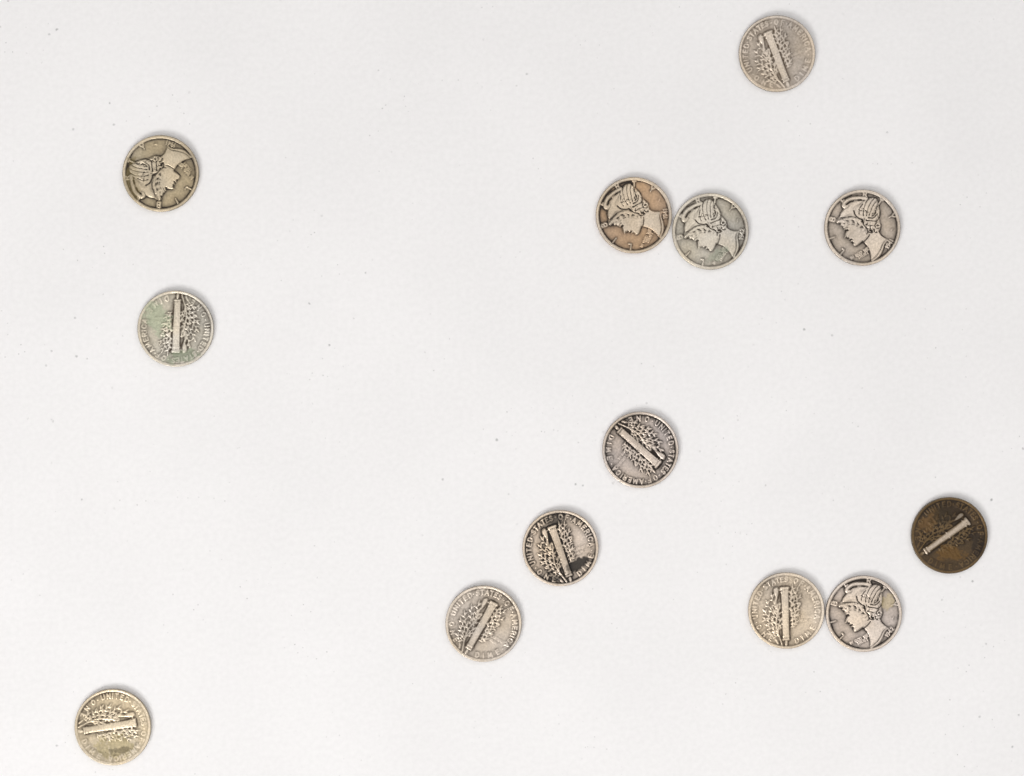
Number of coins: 13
